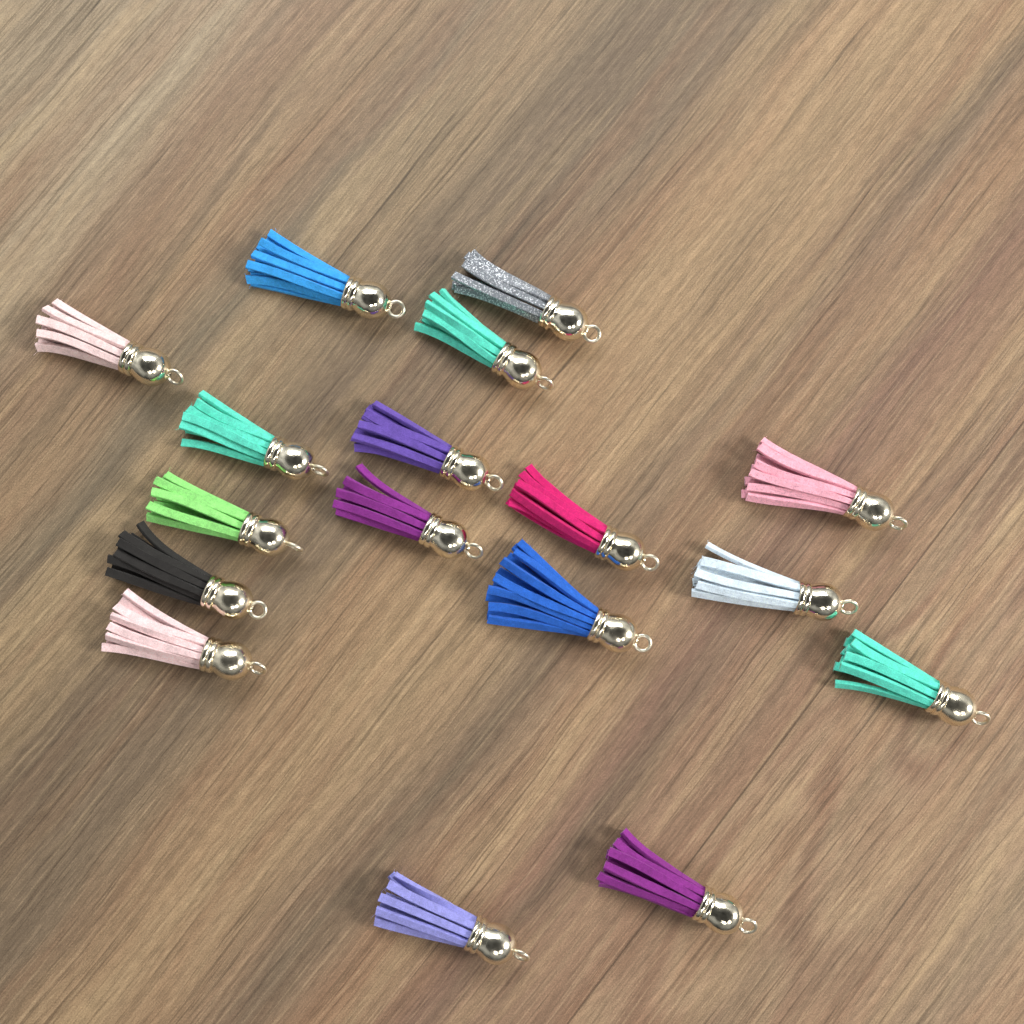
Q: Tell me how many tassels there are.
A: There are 17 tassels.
